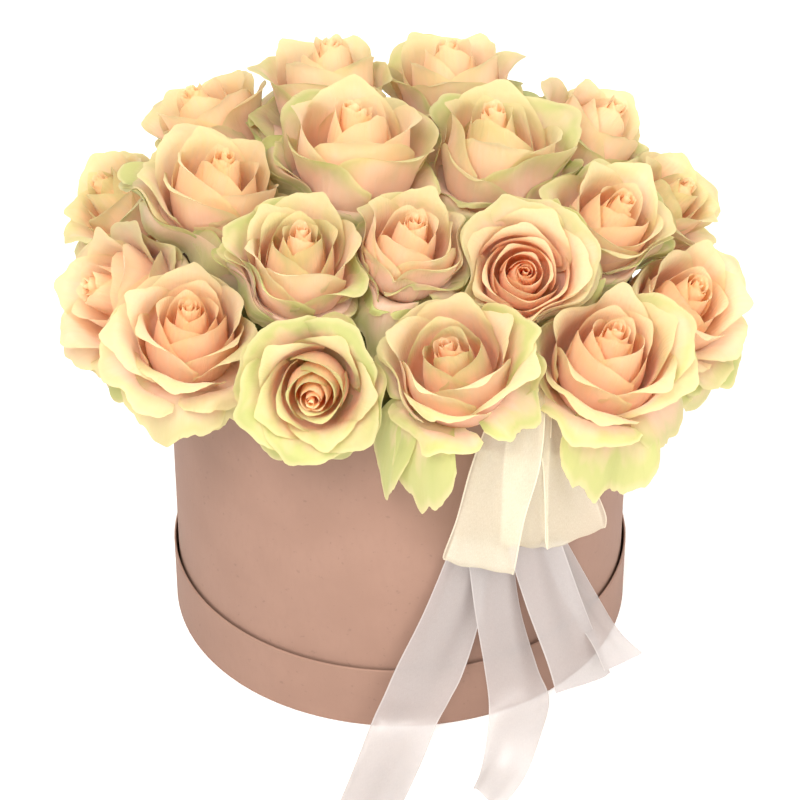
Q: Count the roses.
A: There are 19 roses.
